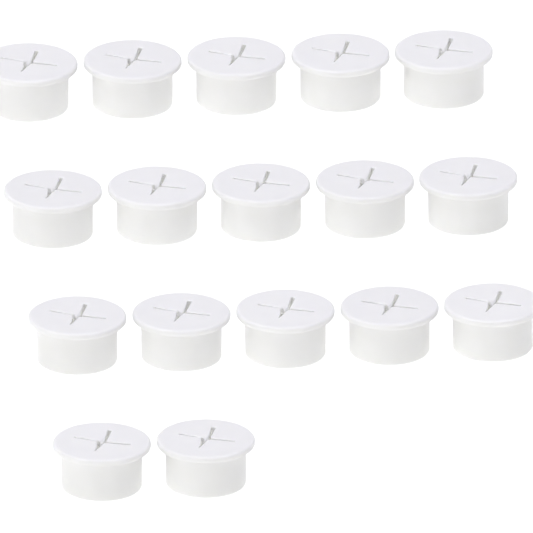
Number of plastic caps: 17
